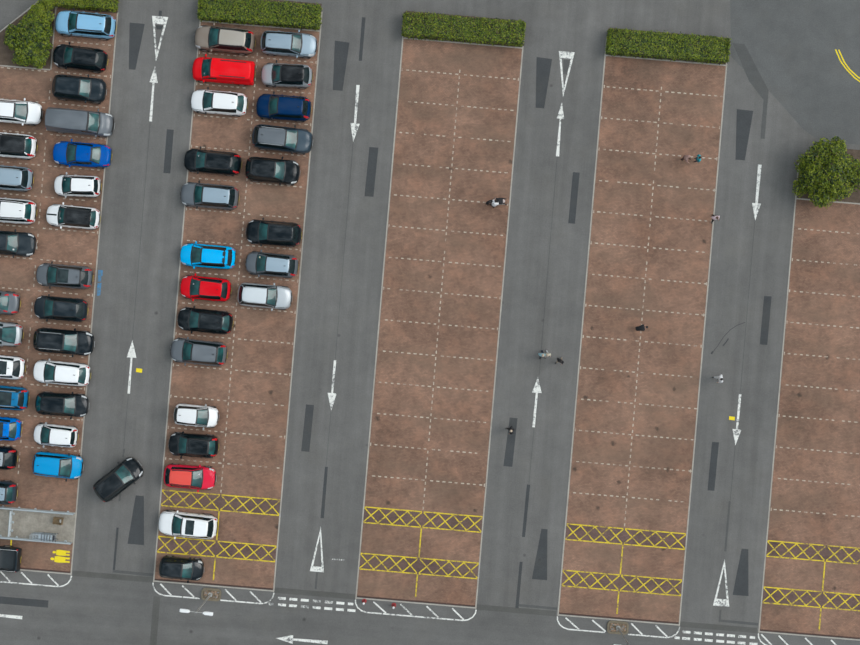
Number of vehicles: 50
